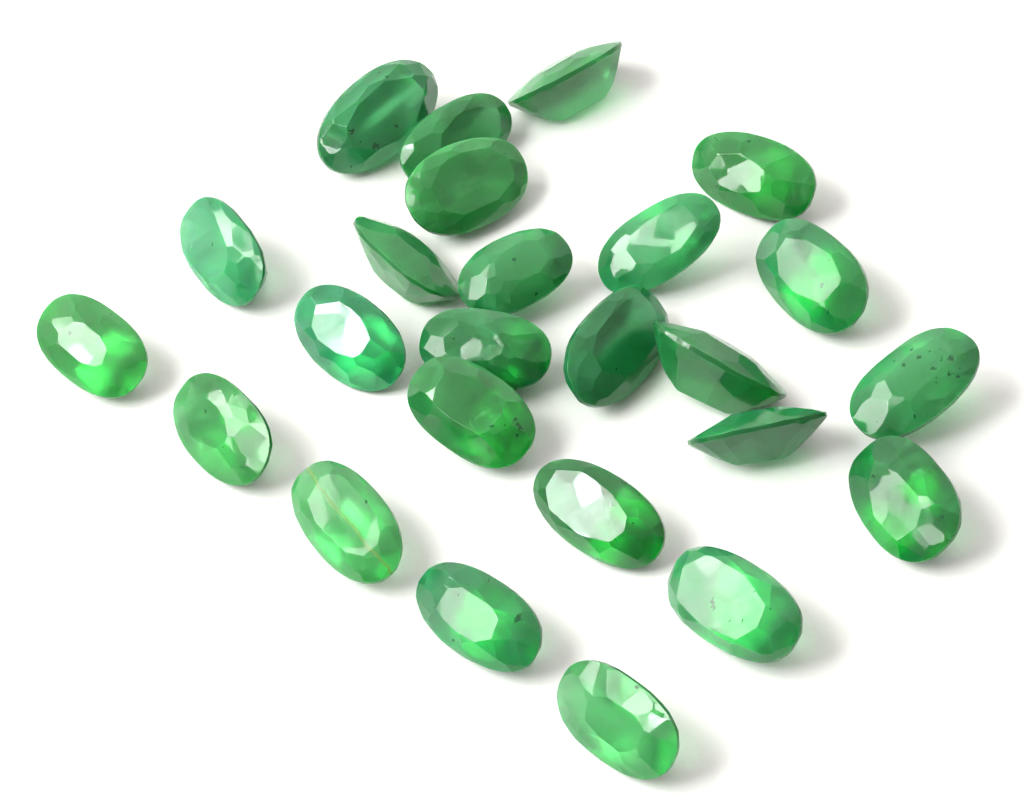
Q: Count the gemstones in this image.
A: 25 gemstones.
